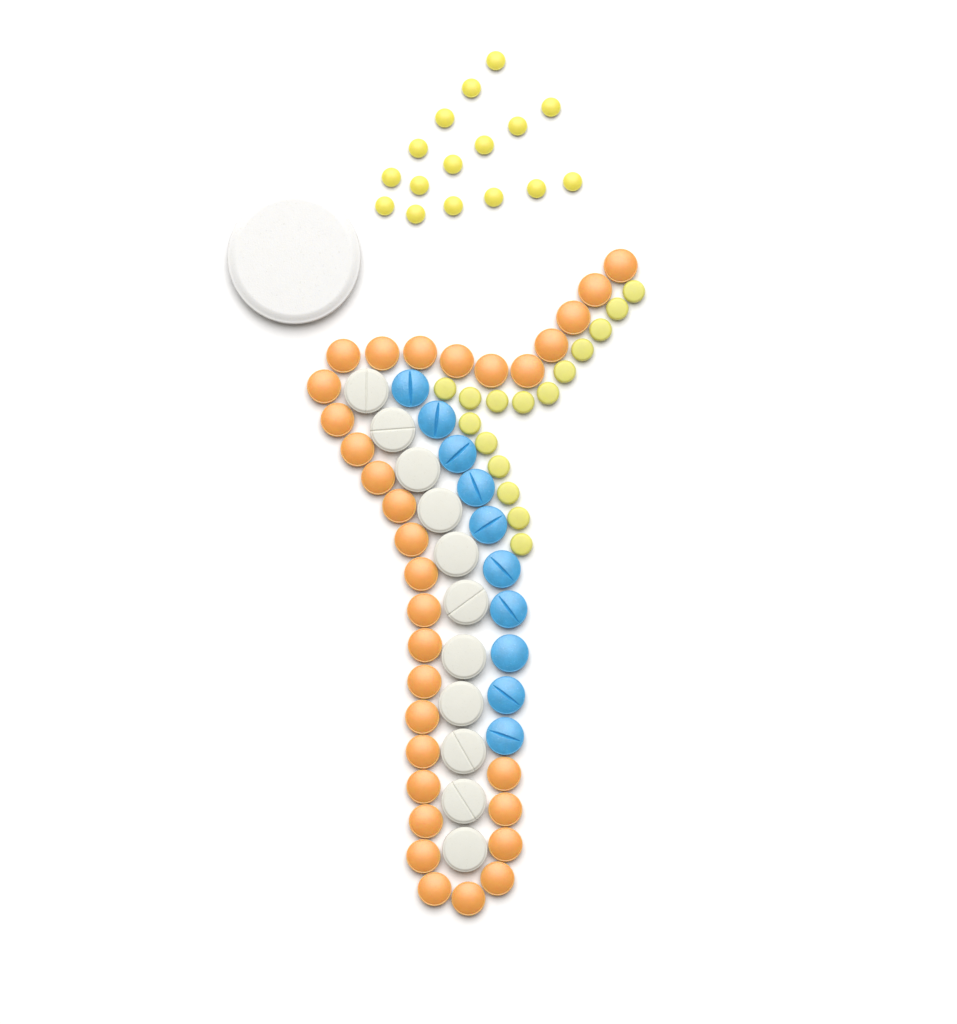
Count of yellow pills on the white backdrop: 32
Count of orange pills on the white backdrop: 31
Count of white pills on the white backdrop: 12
